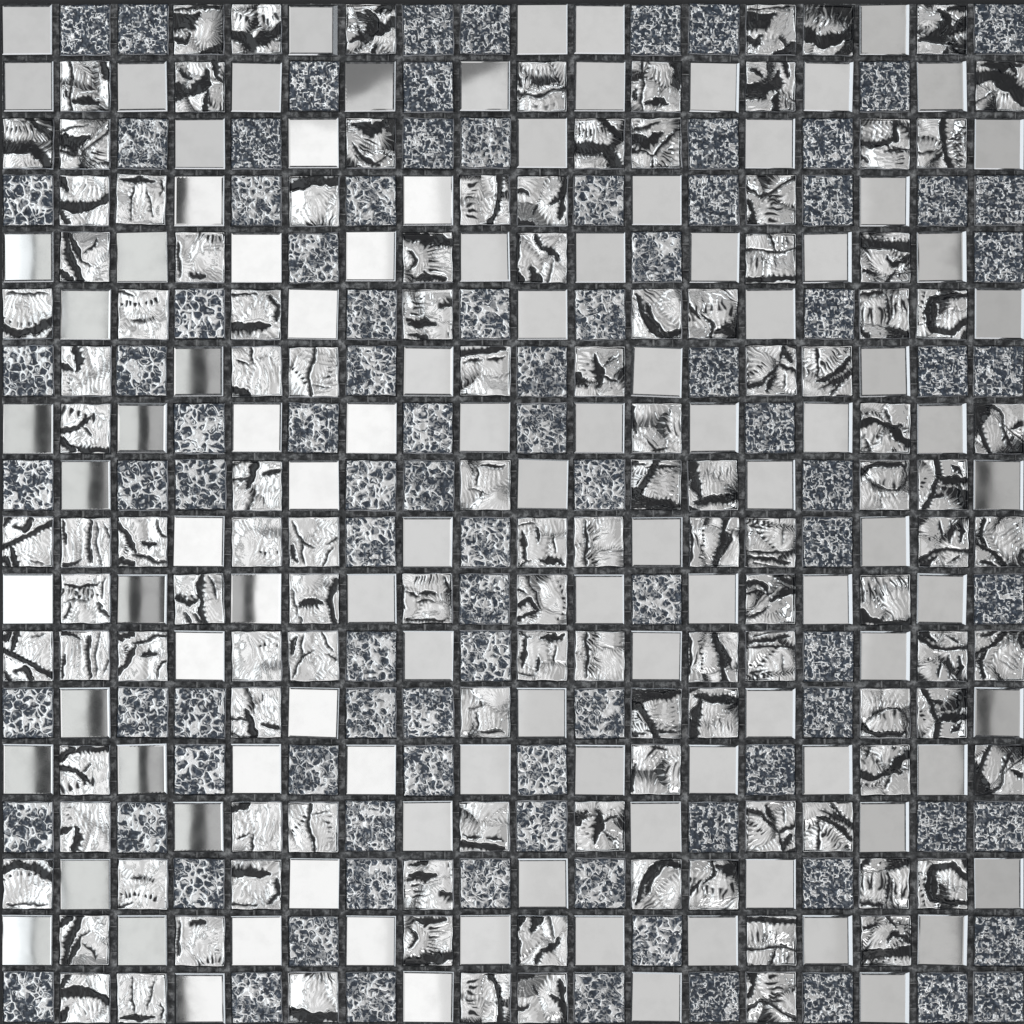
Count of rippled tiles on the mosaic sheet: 122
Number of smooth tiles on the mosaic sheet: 107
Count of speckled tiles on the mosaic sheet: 95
